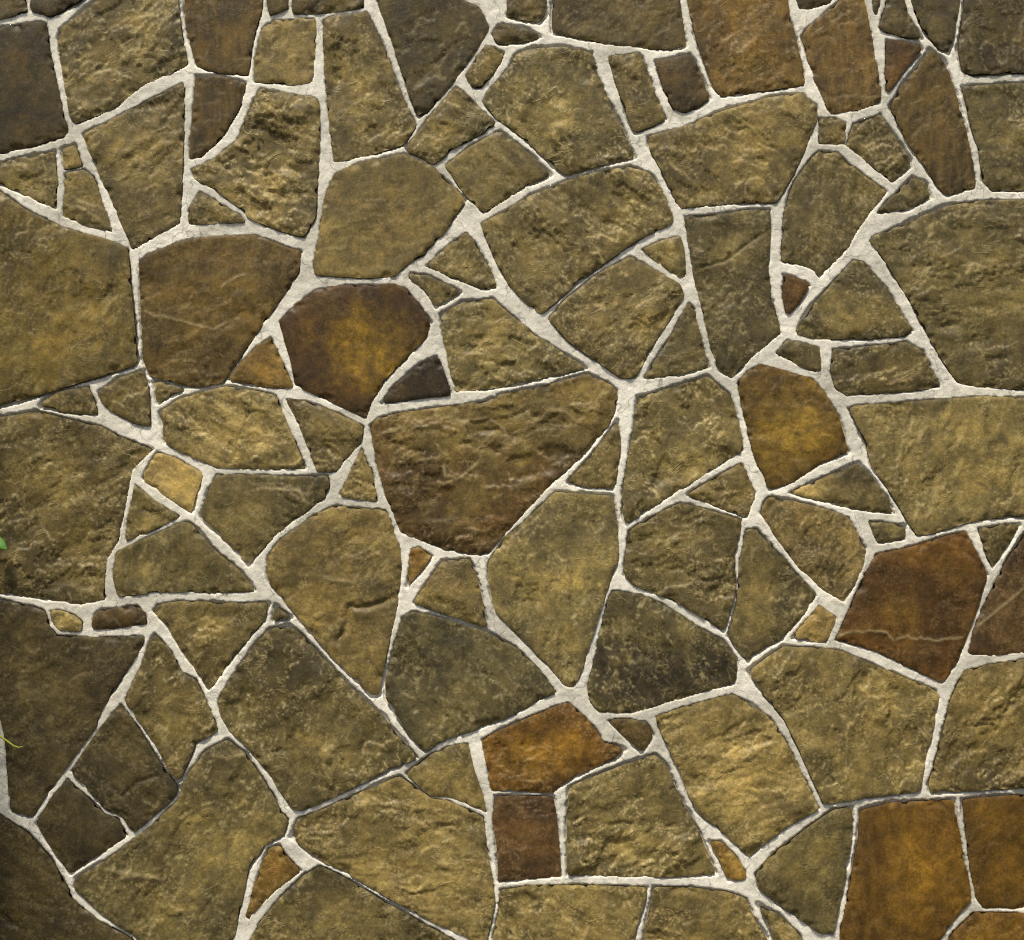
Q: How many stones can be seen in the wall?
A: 122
